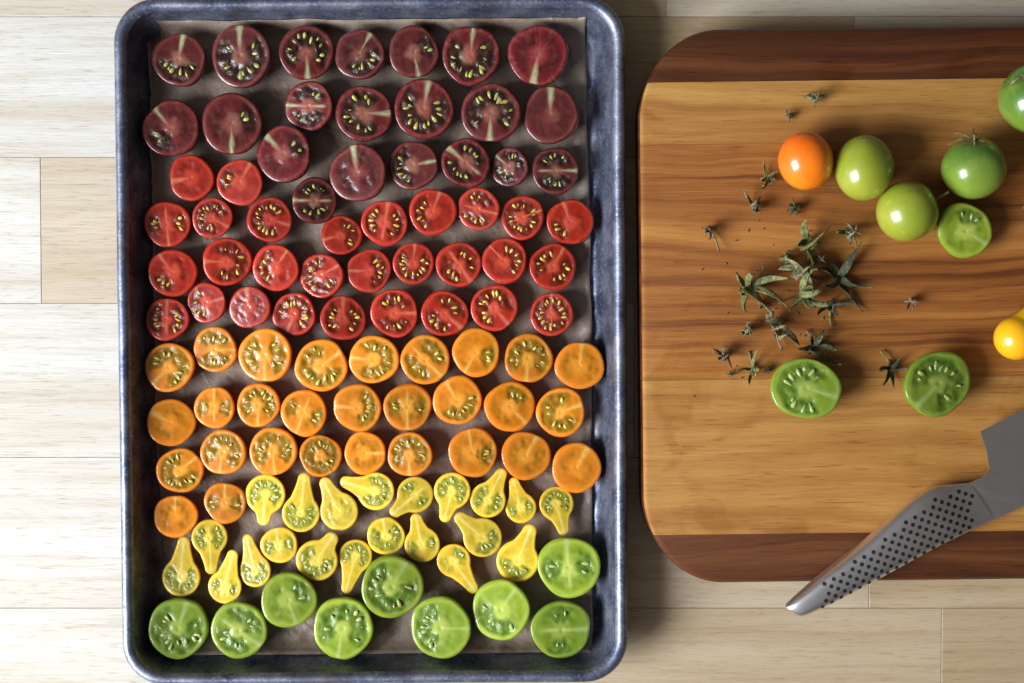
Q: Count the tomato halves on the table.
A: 112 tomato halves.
